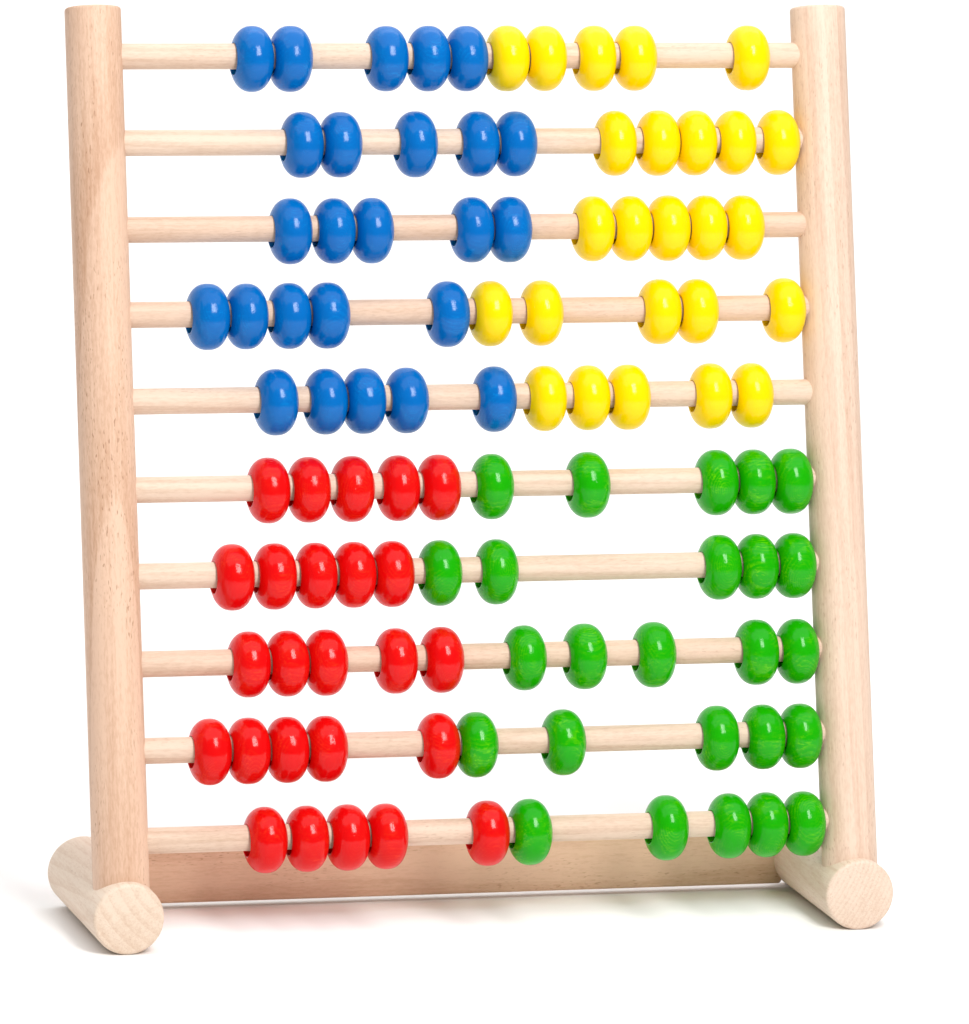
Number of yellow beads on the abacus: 25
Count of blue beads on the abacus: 25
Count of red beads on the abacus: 25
